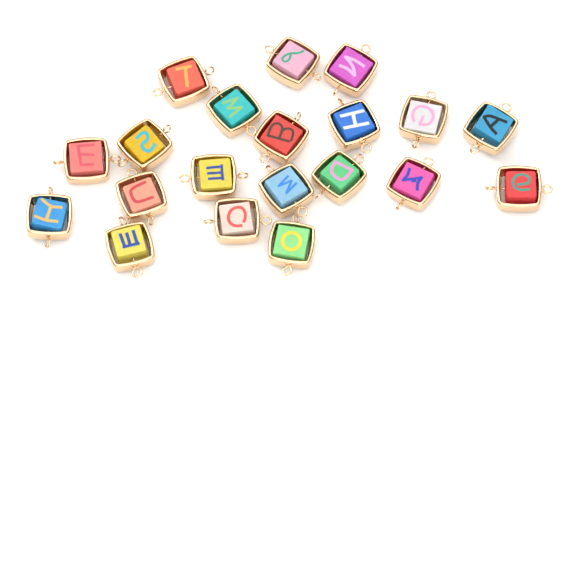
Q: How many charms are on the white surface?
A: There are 20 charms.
